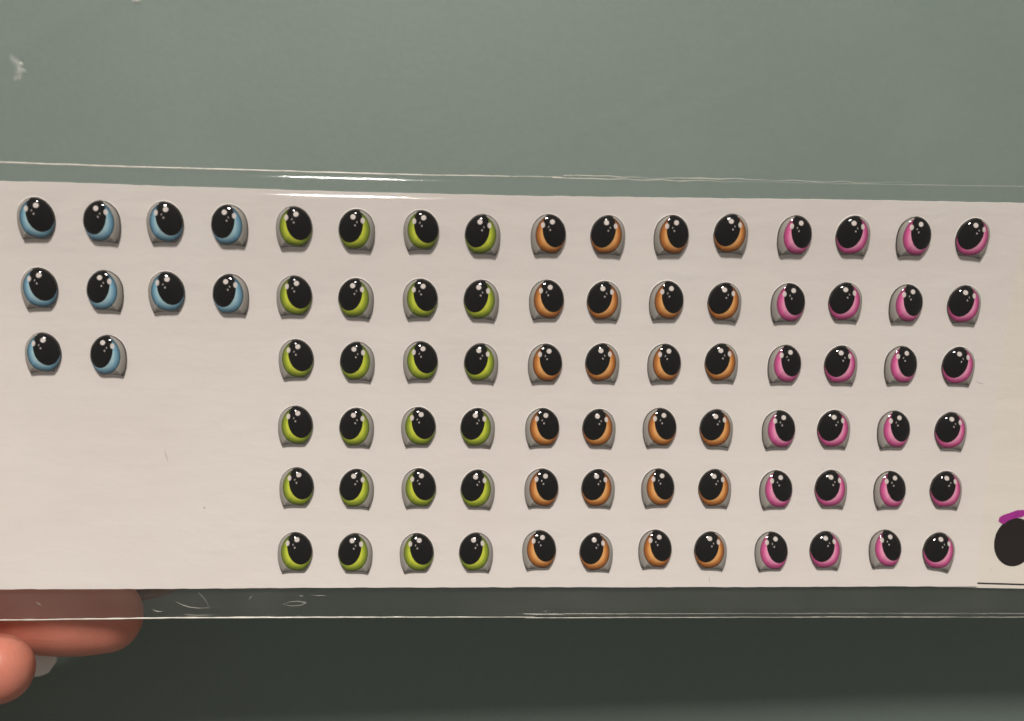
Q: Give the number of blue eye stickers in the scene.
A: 10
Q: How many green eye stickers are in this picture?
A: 24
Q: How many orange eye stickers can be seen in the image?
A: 24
